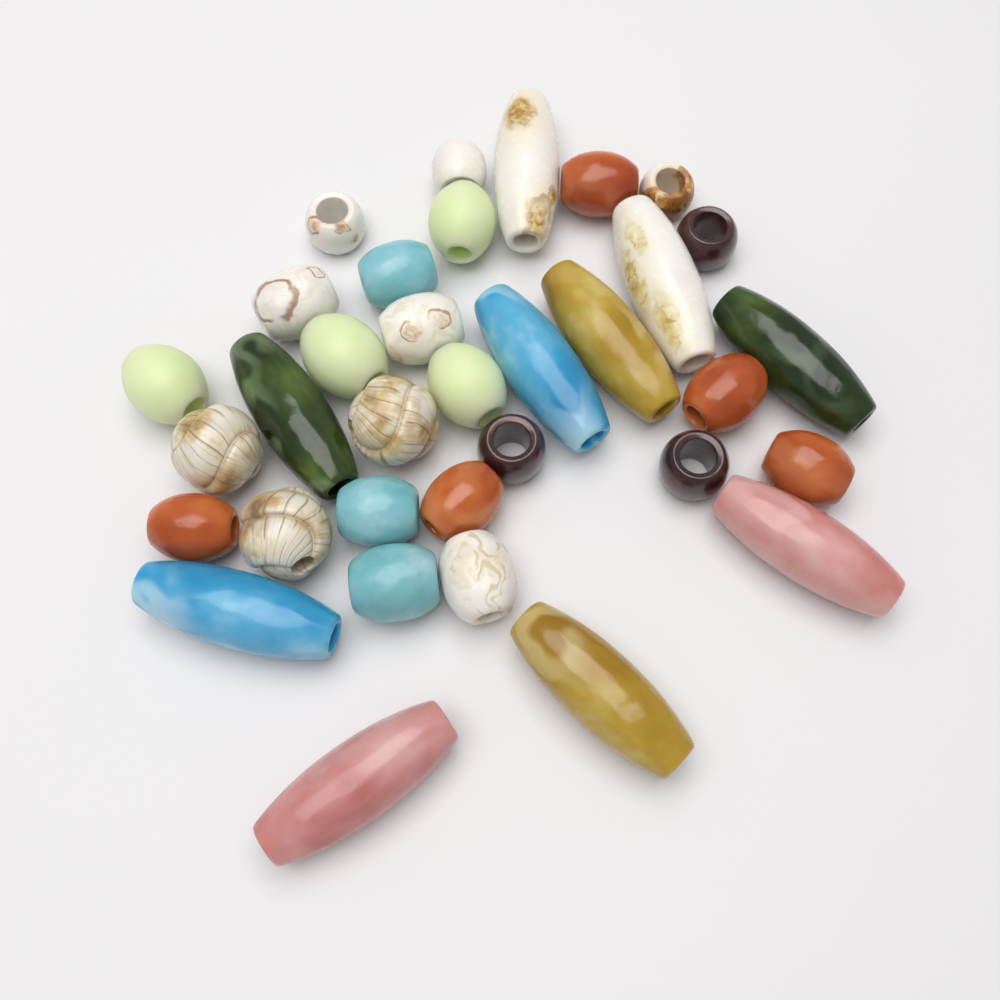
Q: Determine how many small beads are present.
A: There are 24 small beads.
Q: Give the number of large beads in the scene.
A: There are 10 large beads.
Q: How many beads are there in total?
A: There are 34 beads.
